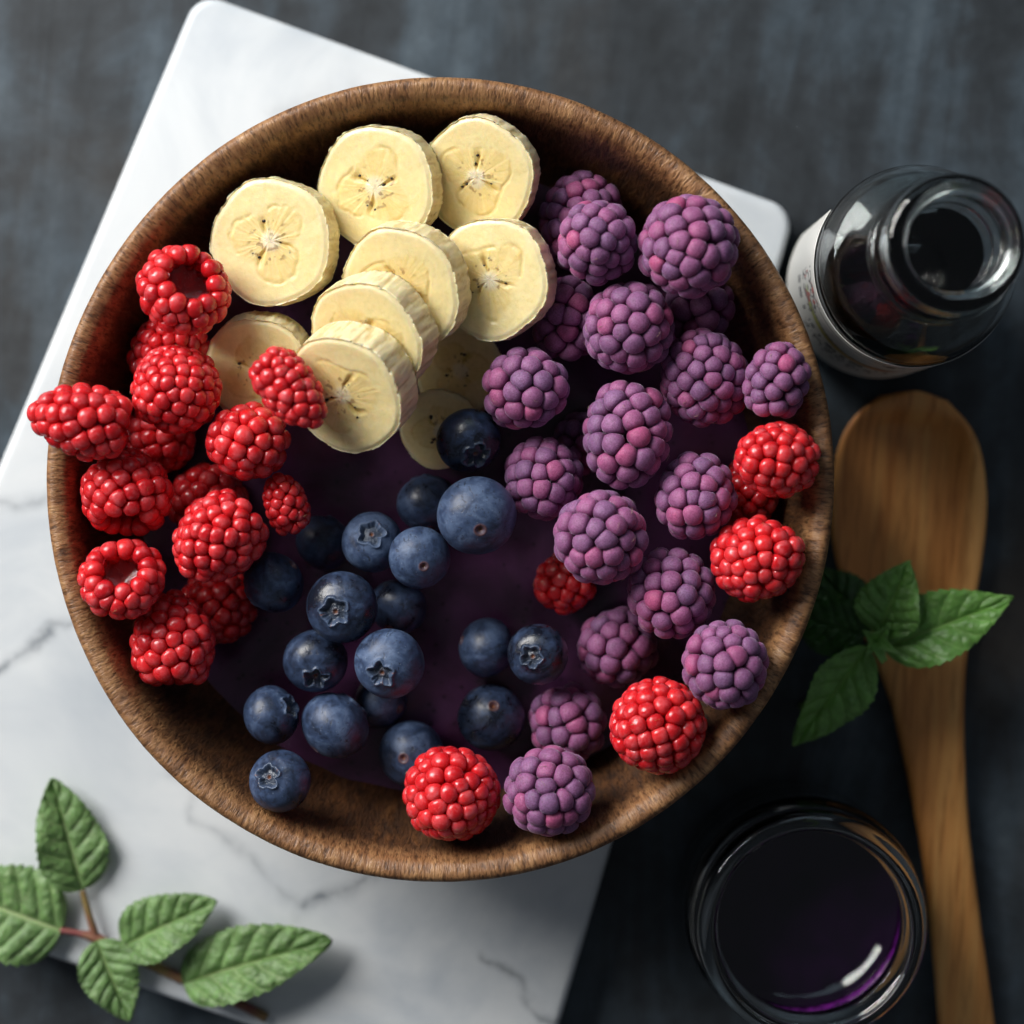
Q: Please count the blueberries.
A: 19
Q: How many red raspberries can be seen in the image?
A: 20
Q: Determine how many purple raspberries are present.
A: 19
